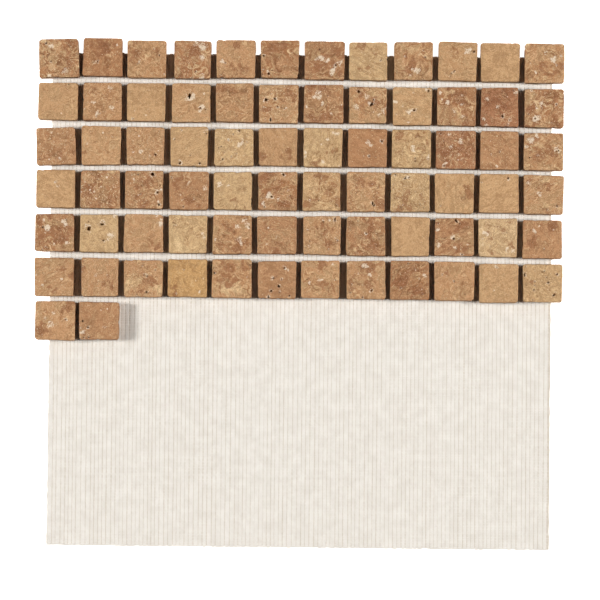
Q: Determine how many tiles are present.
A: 74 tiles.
